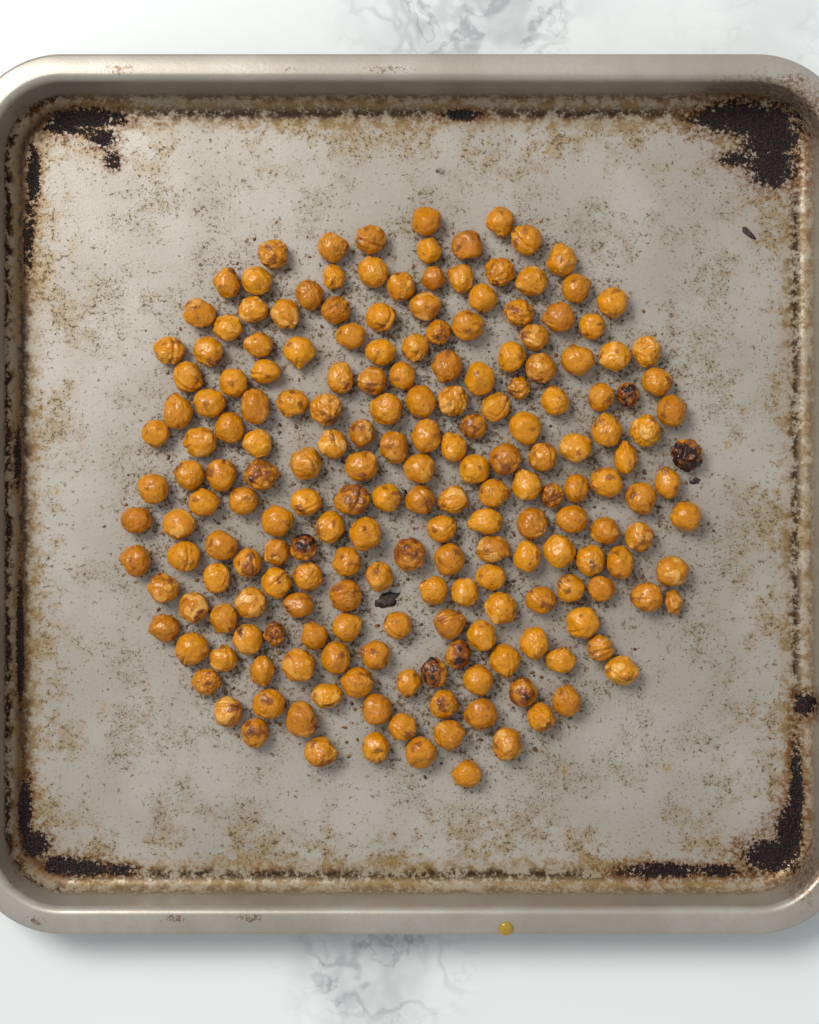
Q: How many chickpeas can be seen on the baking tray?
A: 200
